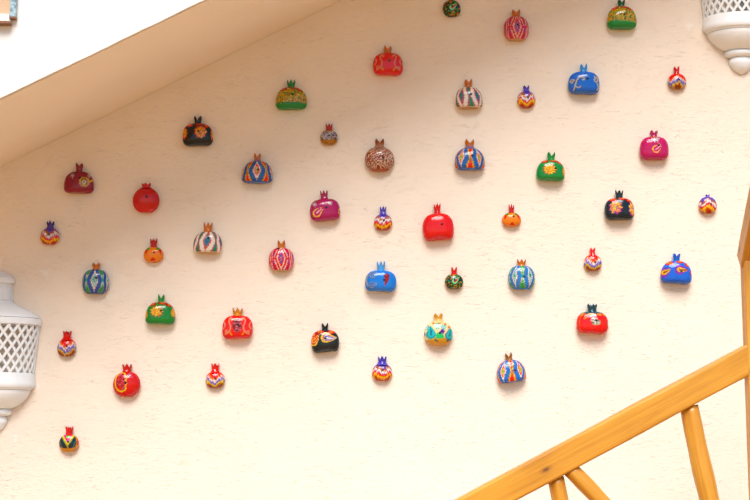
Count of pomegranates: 45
